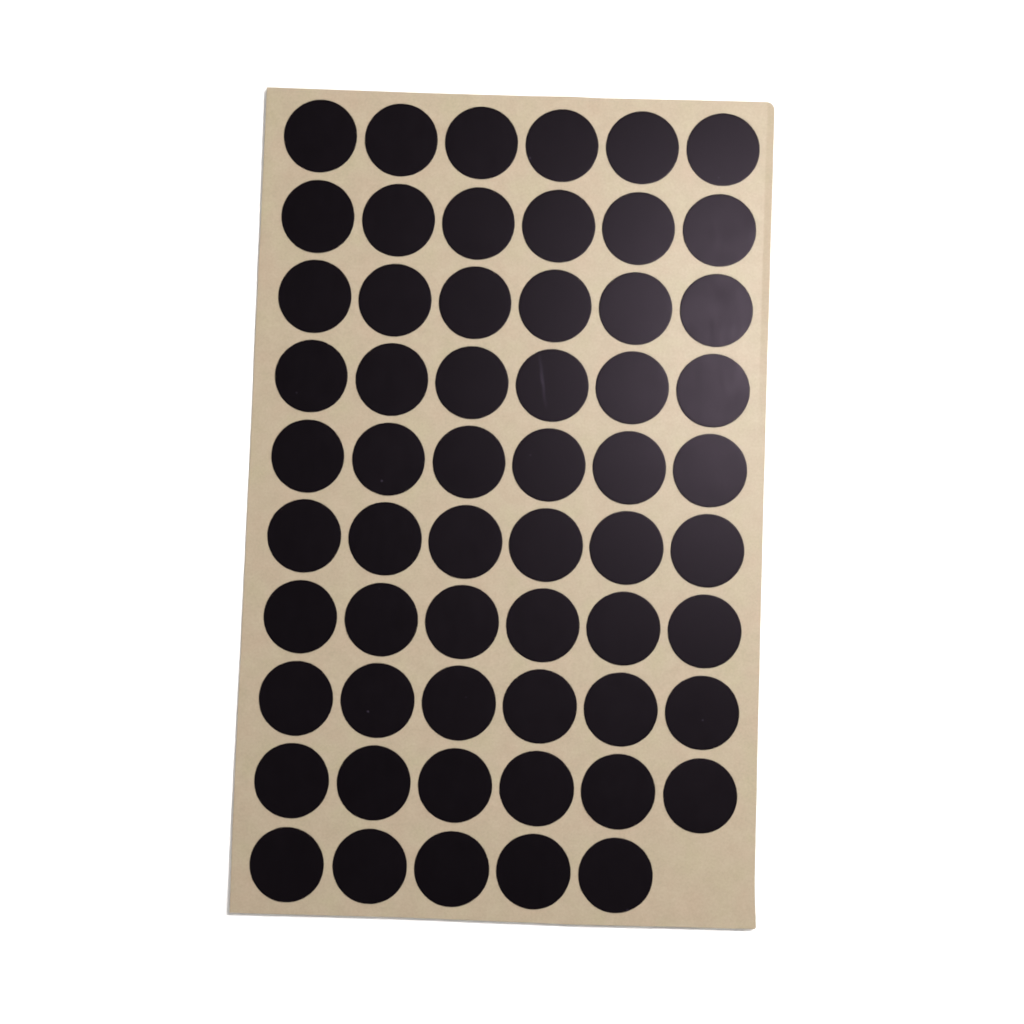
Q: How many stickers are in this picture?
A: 59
